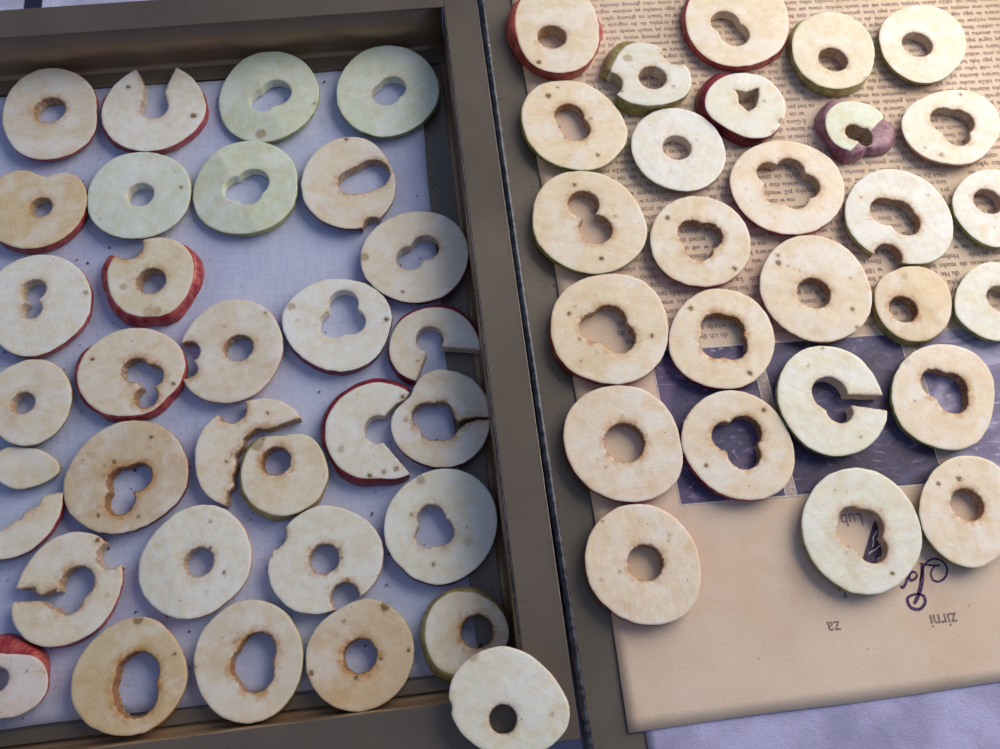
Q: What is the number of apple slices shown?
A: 60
